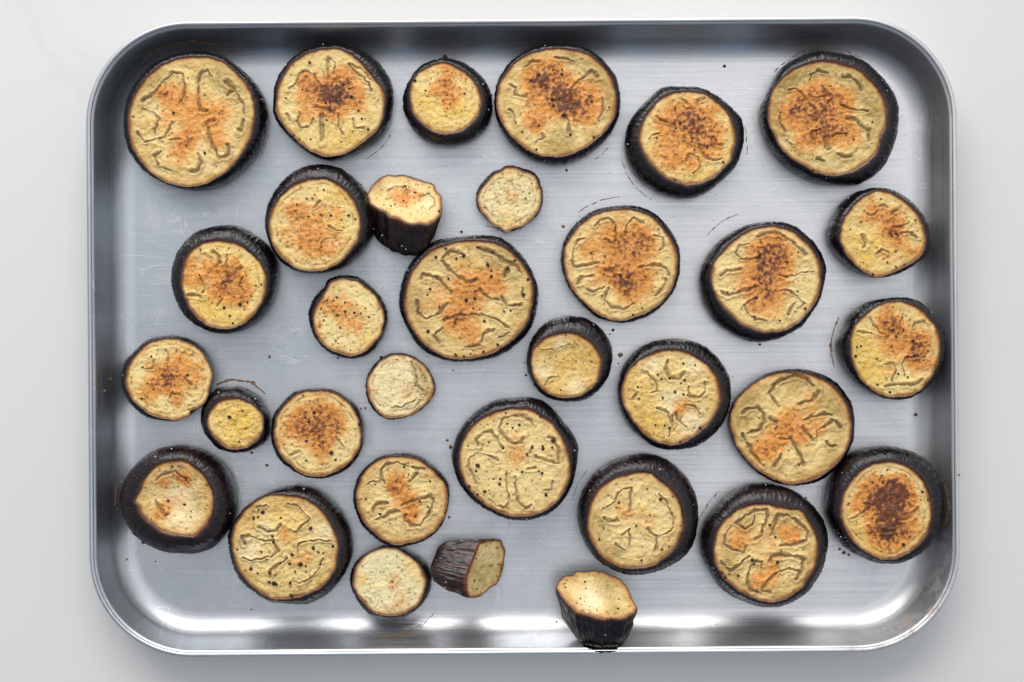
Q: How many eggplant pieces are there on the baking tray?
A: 33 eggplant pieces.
